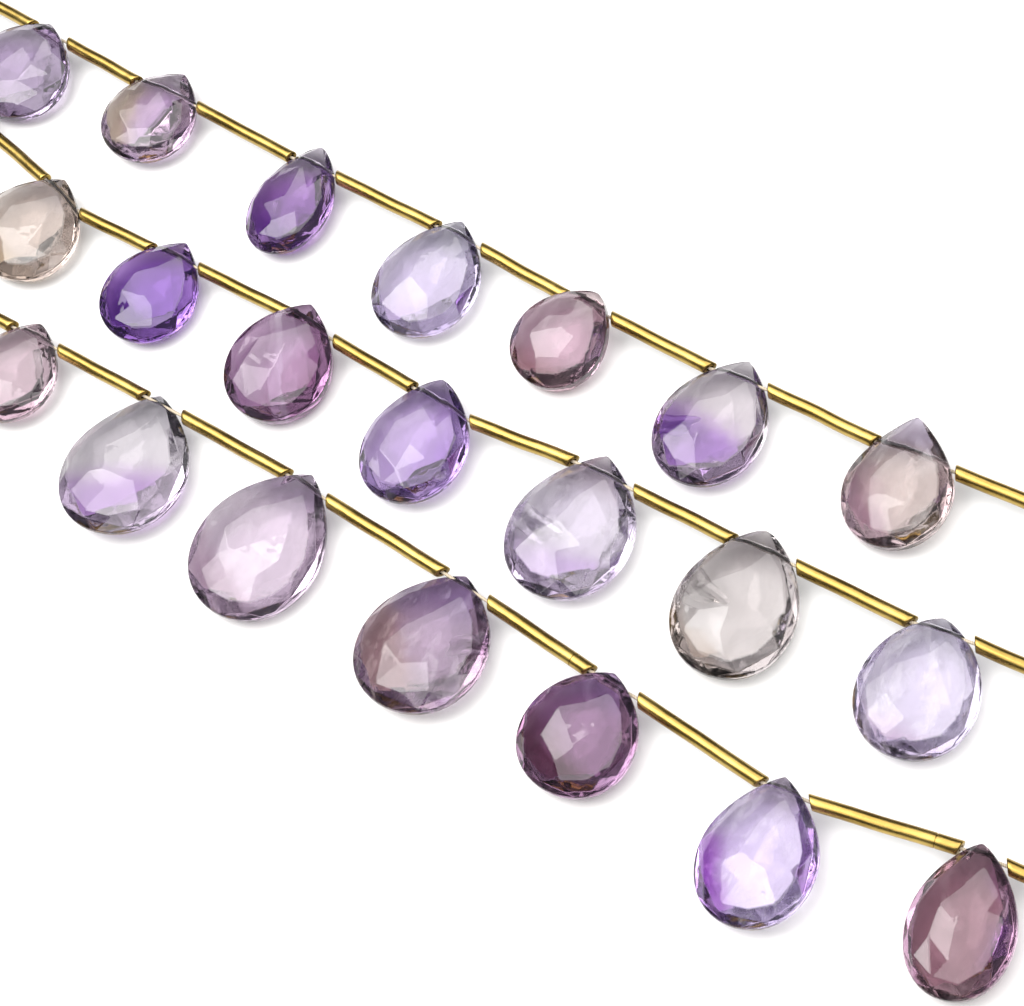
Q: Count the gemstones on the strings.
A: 21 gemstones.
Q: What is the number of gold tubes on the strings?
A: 24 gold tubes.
